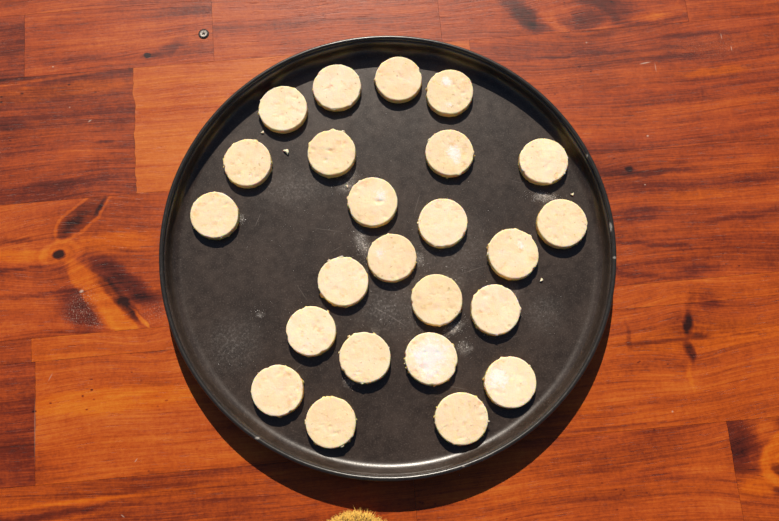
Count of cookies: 24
